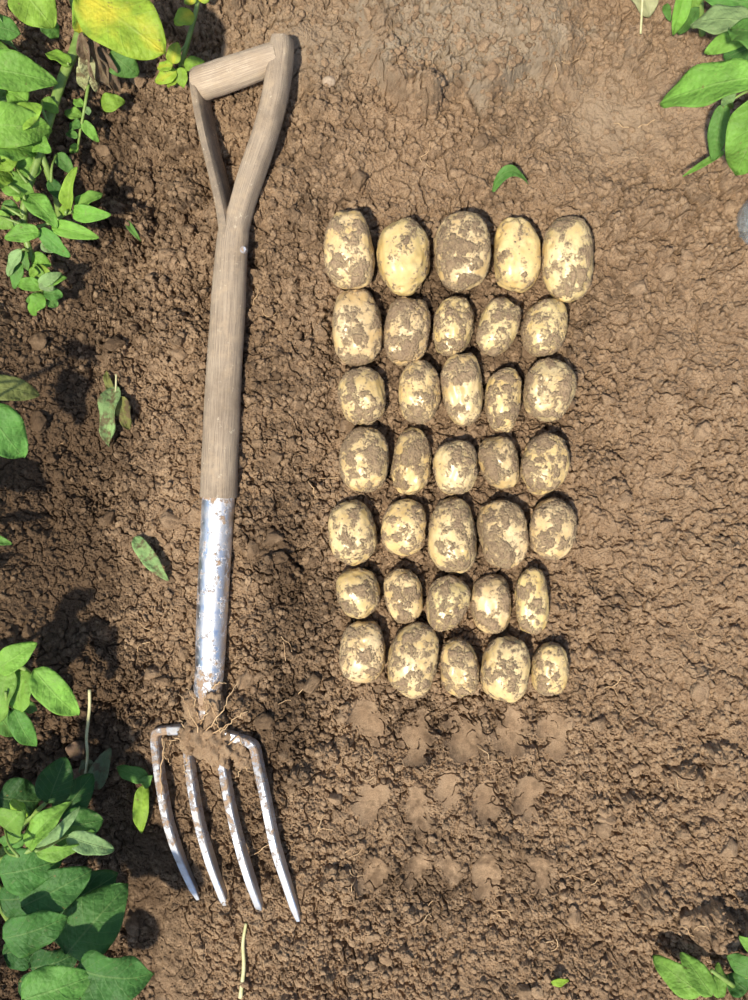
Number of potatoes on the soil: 35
